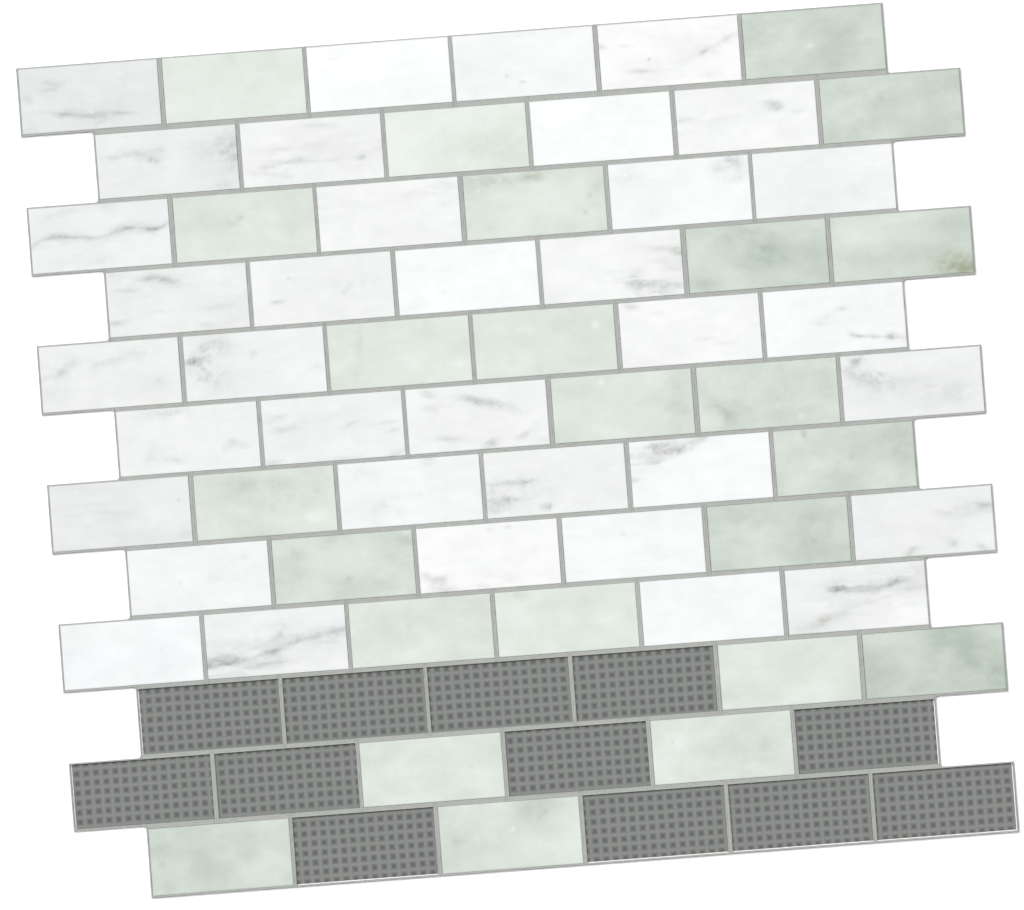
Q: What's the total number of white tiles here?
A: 36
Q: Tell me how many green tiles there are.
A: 24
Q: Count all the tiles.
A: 60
